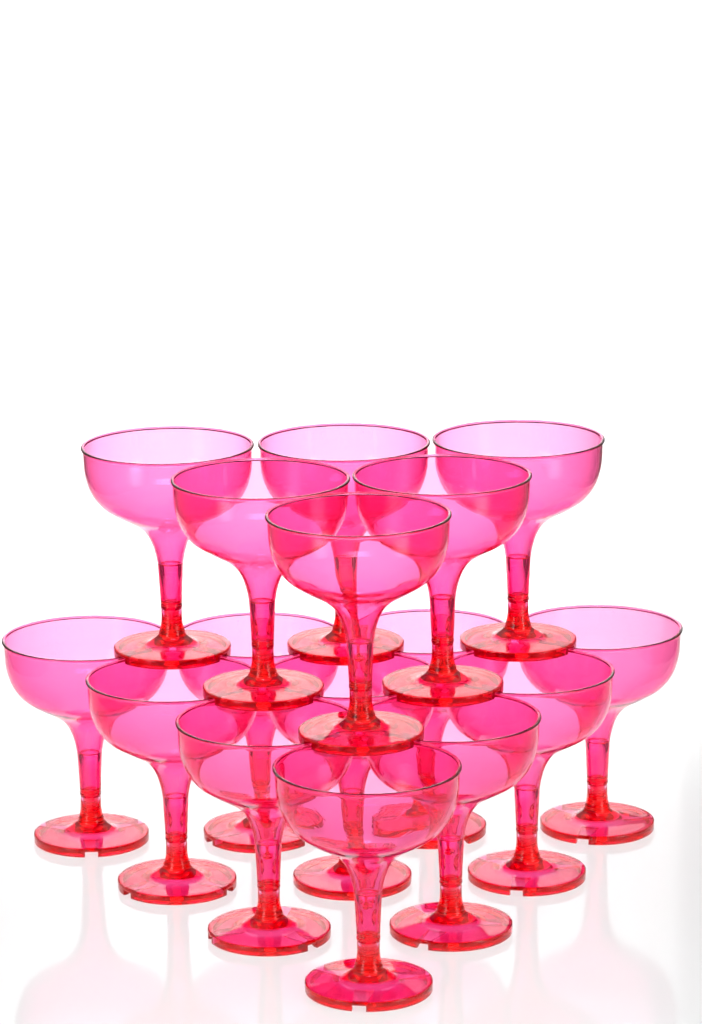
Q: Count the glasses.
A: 16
